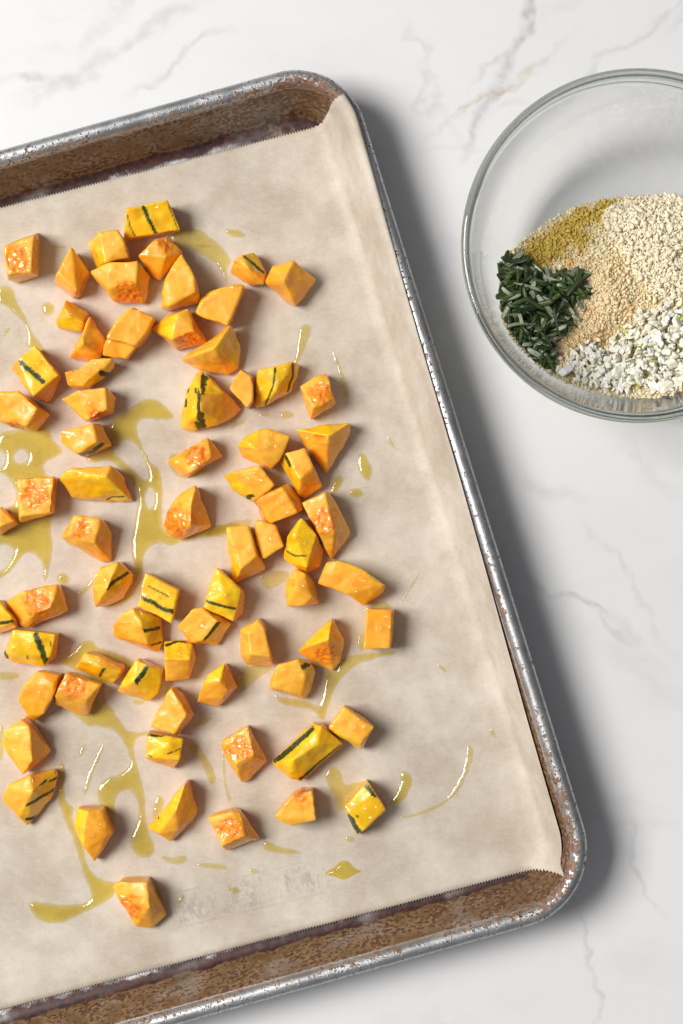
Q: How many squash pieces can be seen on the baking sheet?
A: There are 72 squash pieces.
